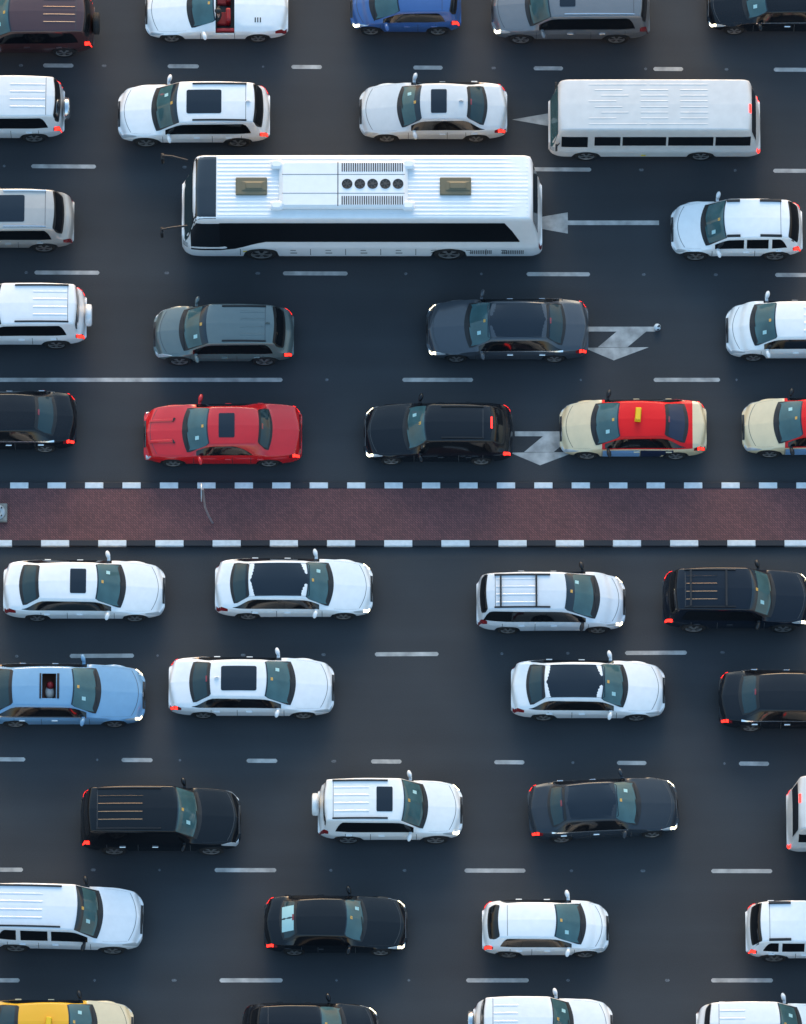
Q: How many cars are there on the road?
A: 38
